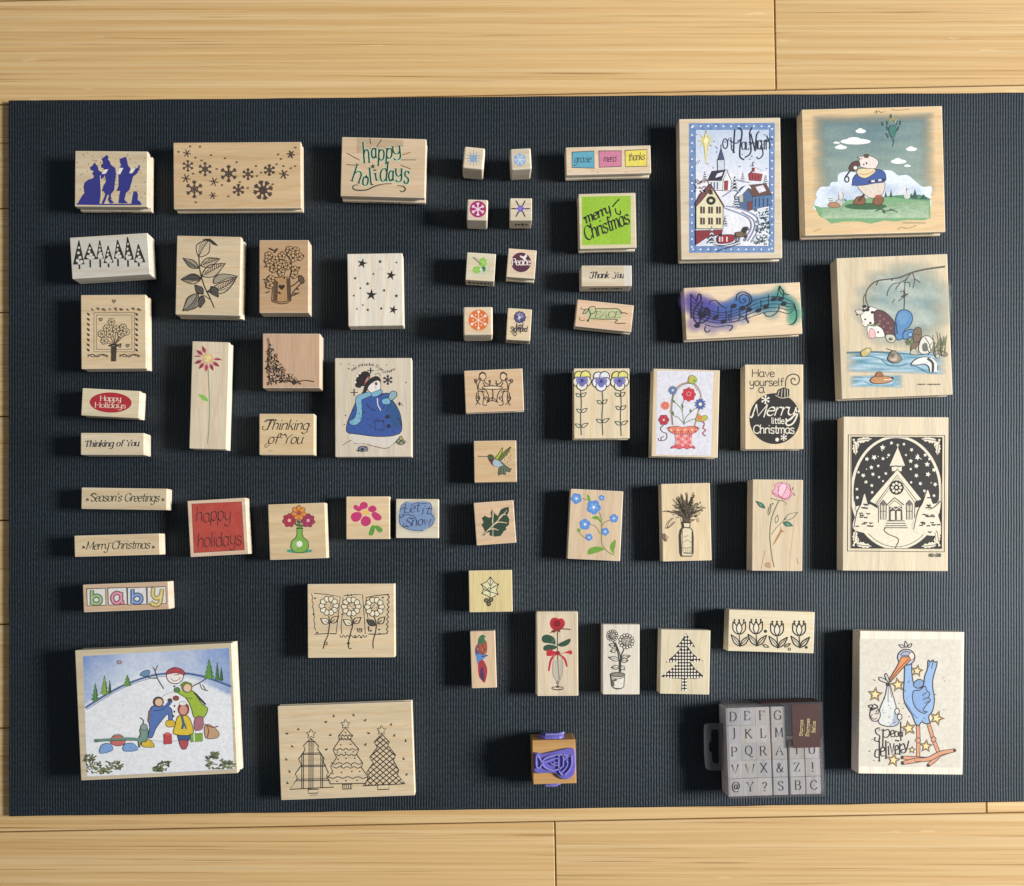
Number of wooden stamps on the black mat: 58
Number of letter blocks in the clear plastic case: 26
